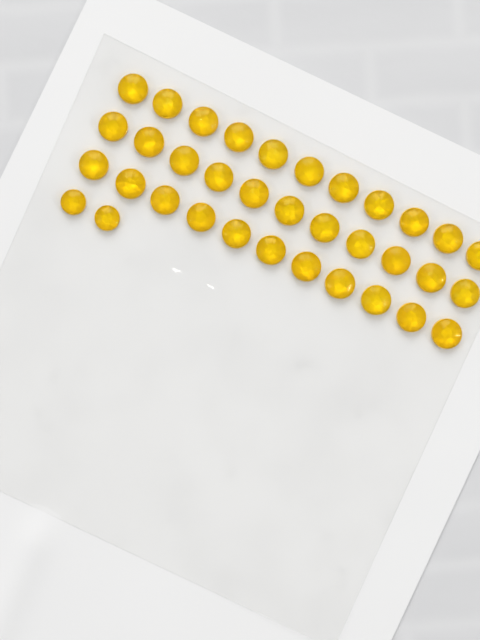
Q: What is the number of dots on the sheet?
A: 35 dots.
